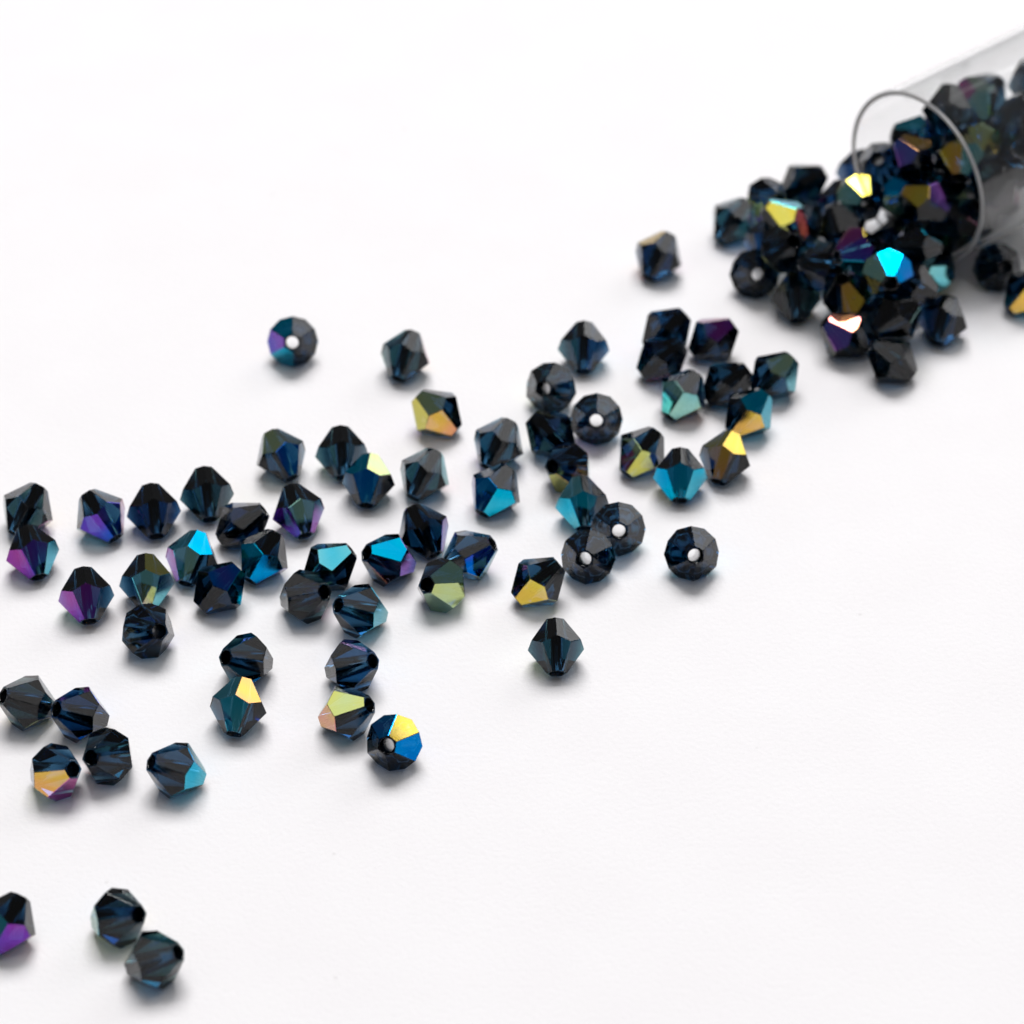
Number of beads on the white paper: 127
